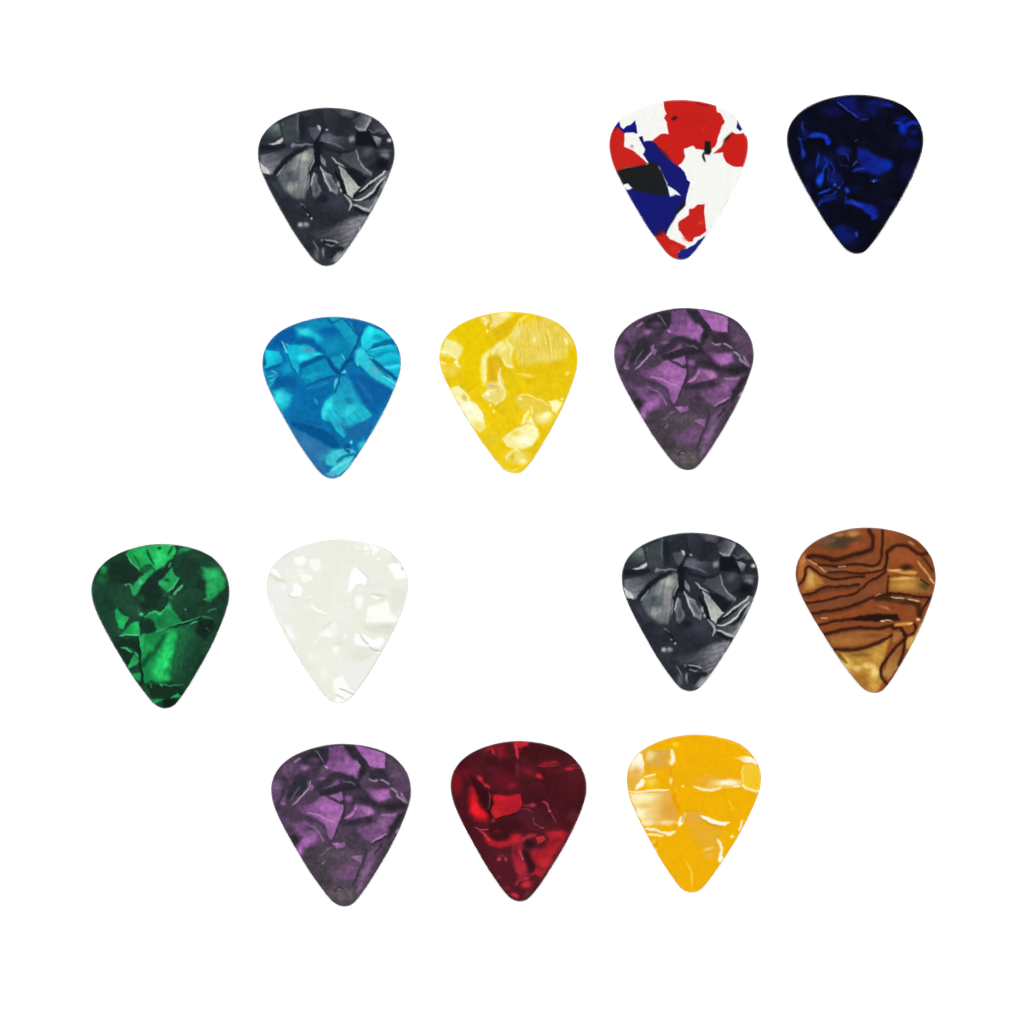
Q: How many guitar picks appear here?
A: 13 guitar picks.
